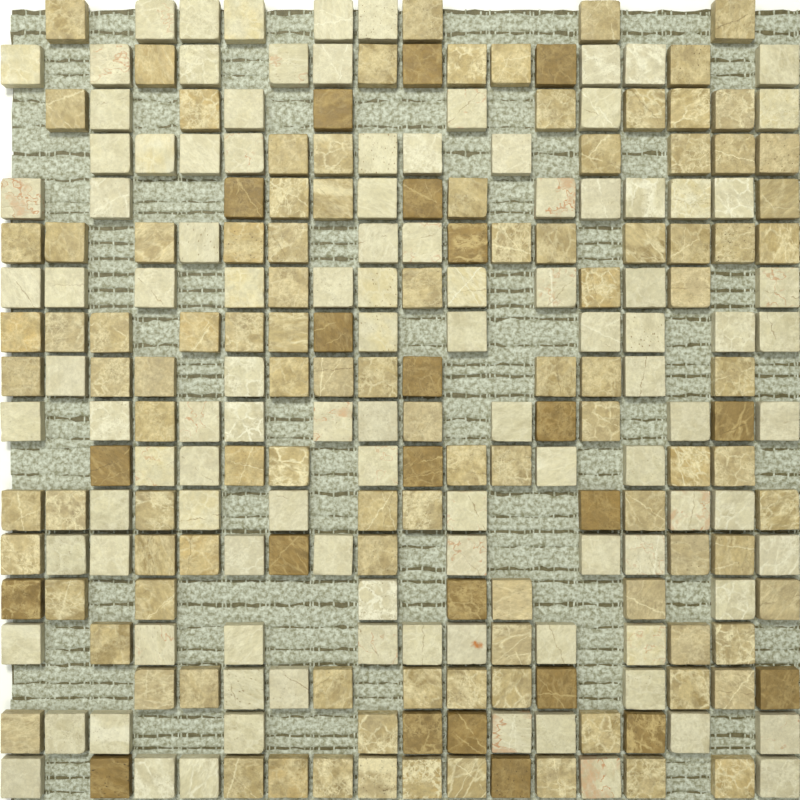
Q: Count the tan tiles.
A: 106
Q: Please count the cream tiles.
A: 108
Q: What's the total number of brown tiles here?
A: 23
